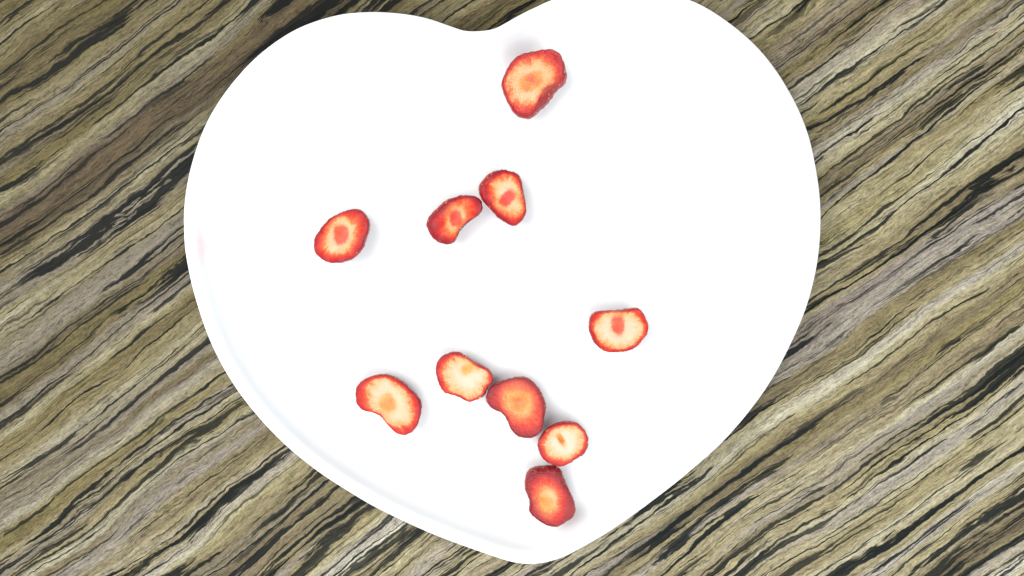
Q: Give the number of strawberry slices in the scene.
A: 10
